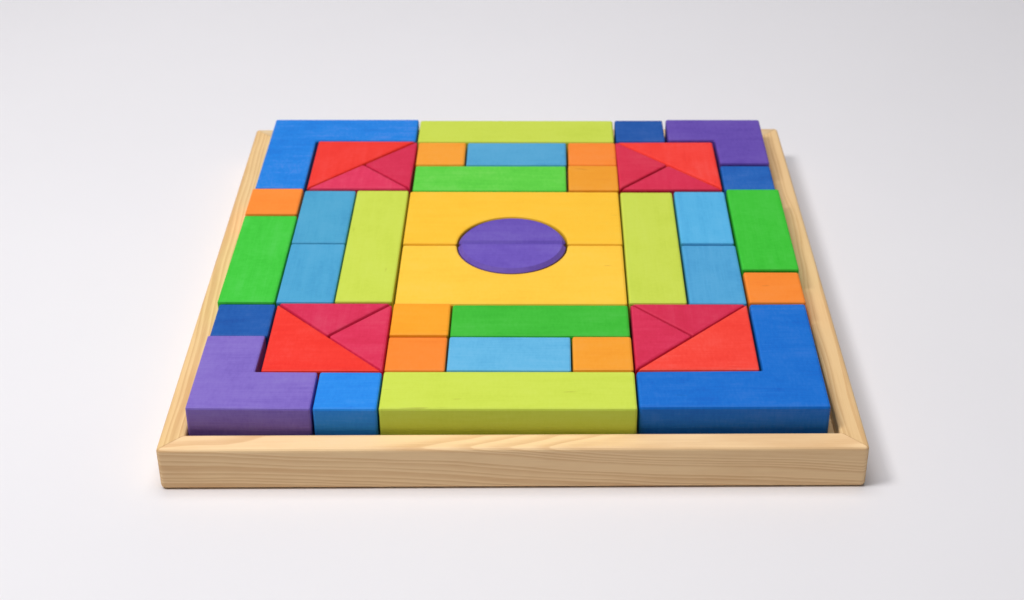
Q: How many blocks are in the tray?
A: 46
